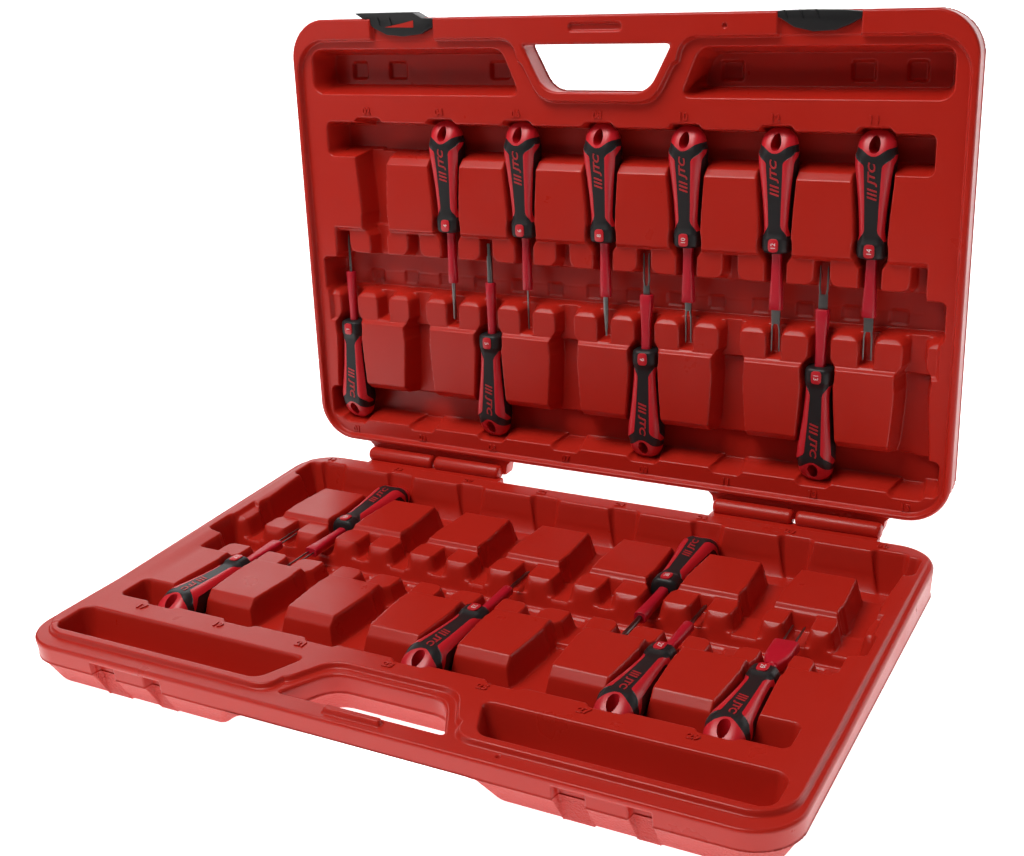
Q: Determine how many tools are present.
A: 16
